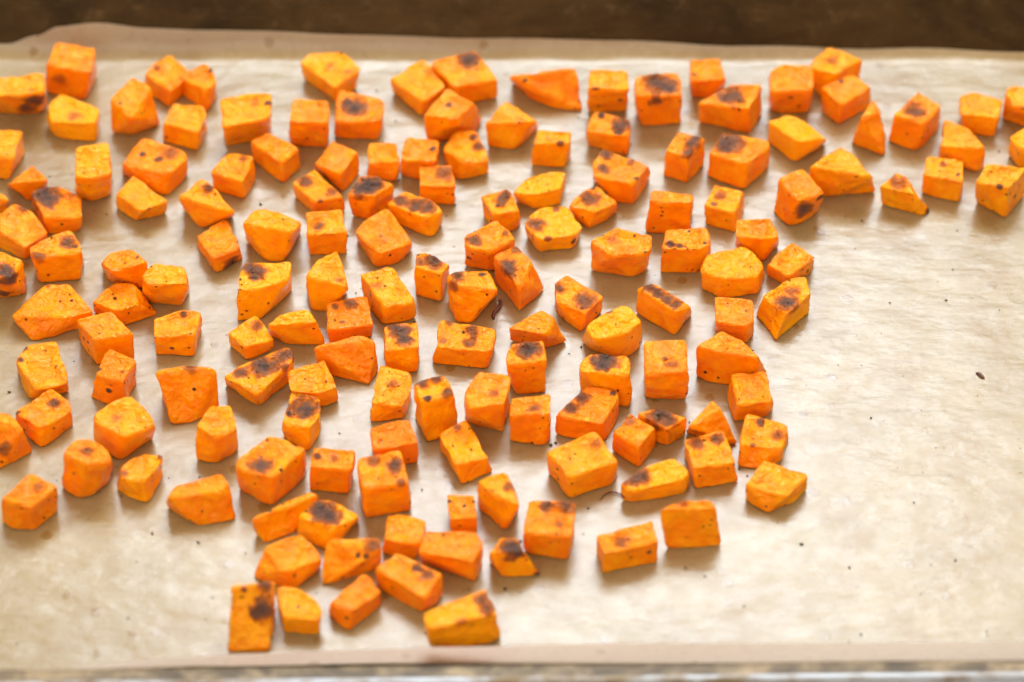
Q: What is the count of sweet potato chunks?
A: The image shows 155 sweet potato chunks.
